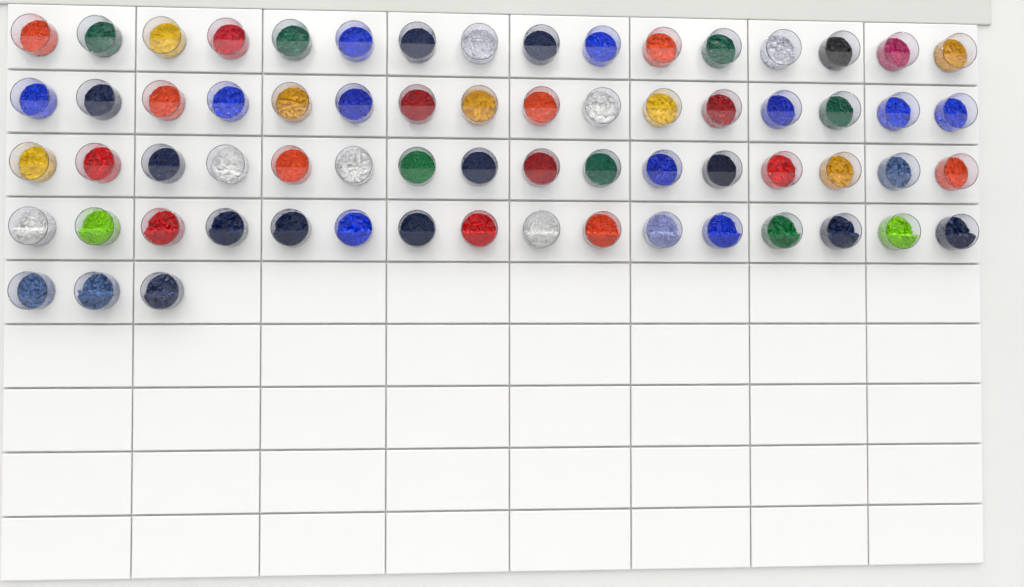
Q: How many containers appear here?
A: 67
